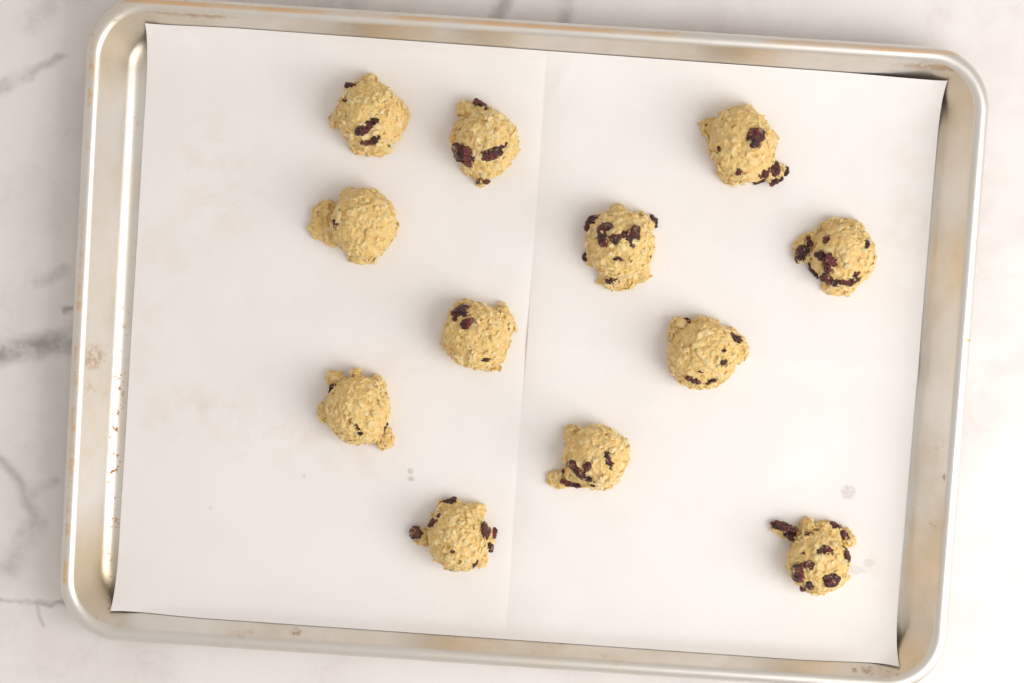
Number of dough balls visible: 12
